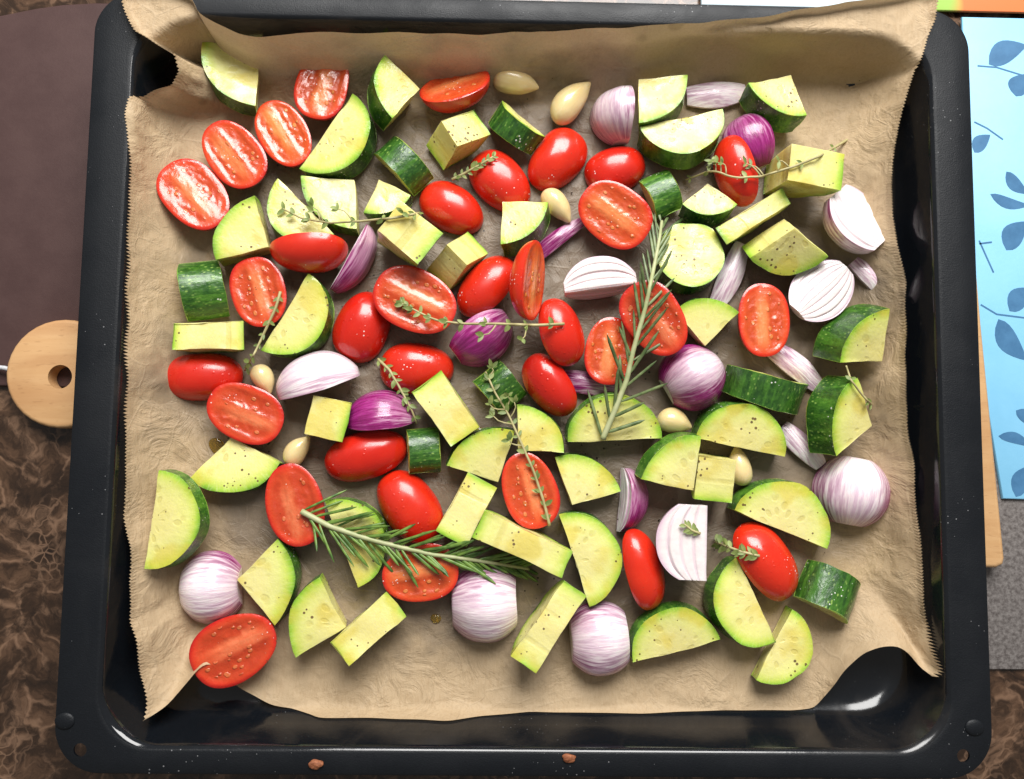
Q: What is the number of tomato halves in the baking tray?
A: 33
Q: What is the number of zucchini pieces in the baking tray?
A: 55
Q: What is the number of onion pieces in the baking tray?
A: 23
